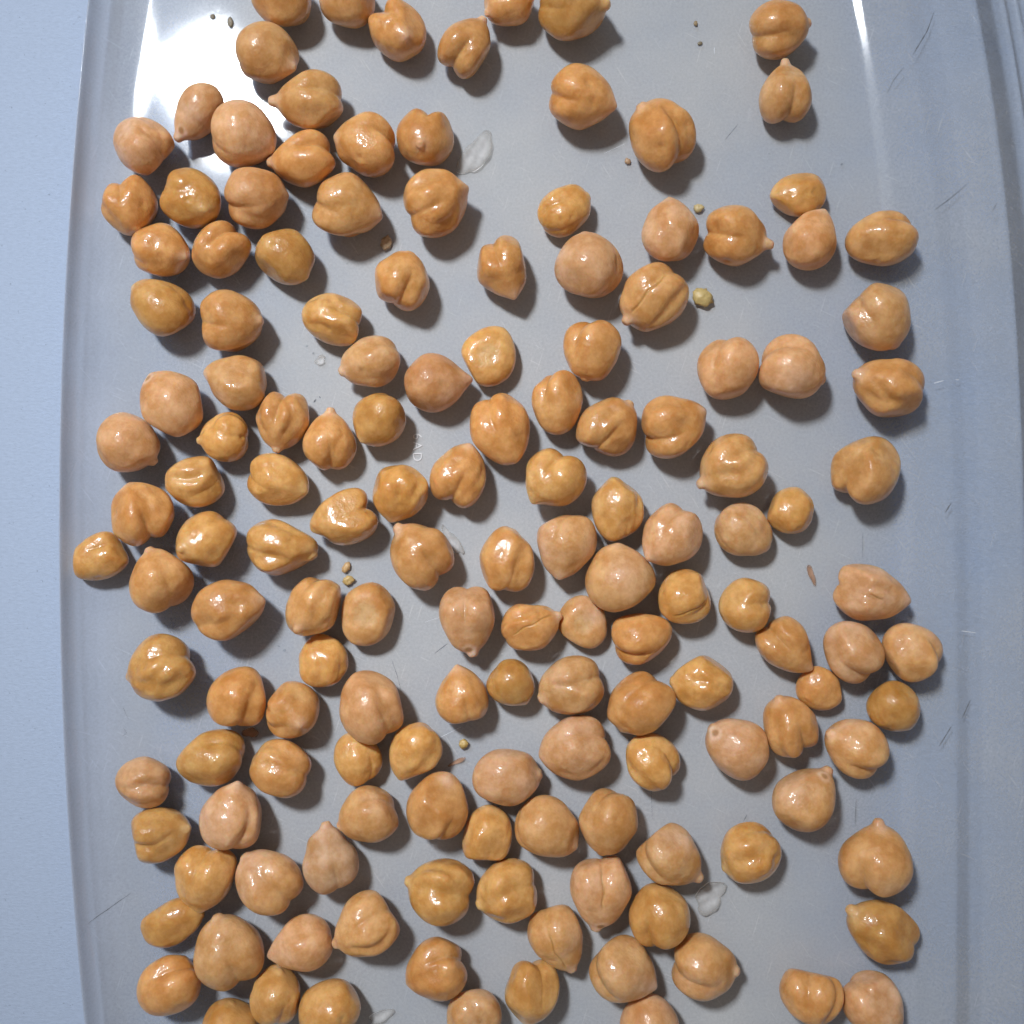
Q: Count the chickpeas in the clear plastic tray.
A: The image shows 151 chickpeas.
